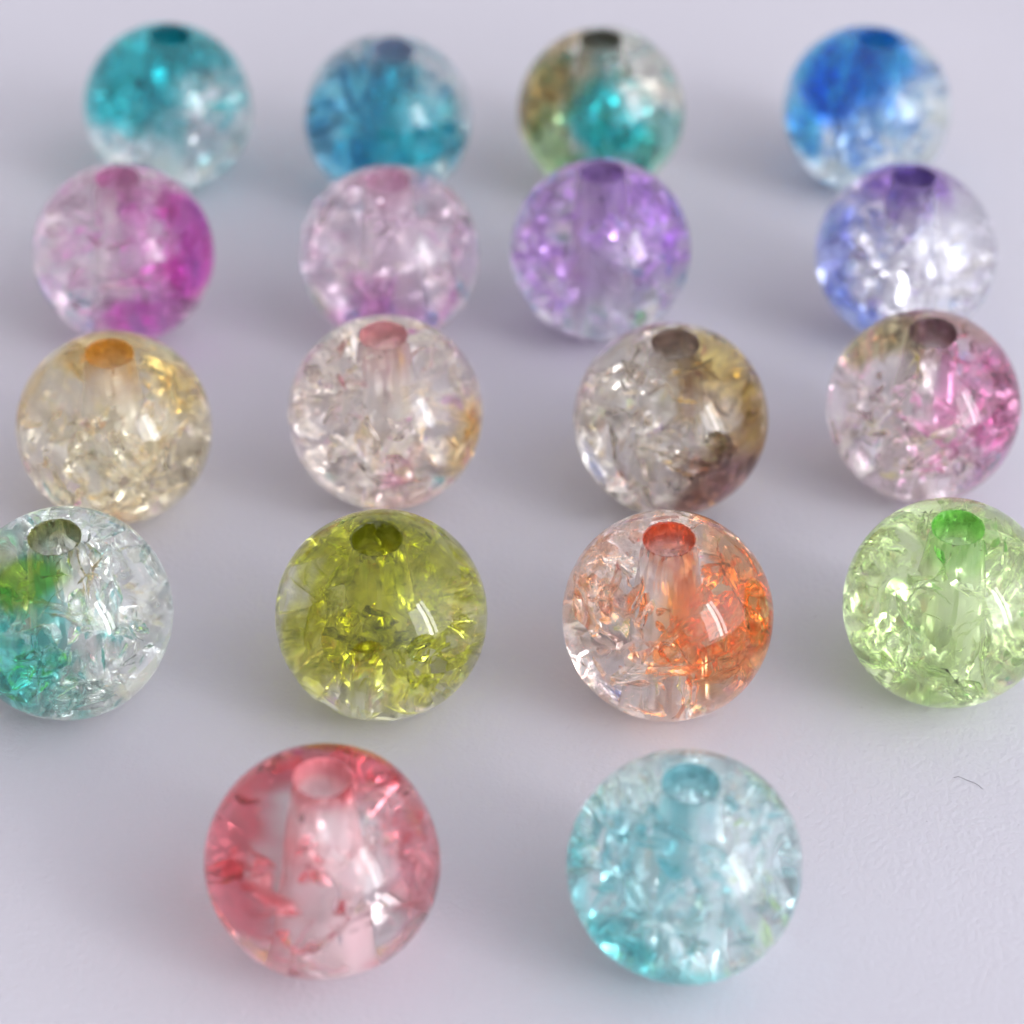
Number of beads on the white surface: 18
